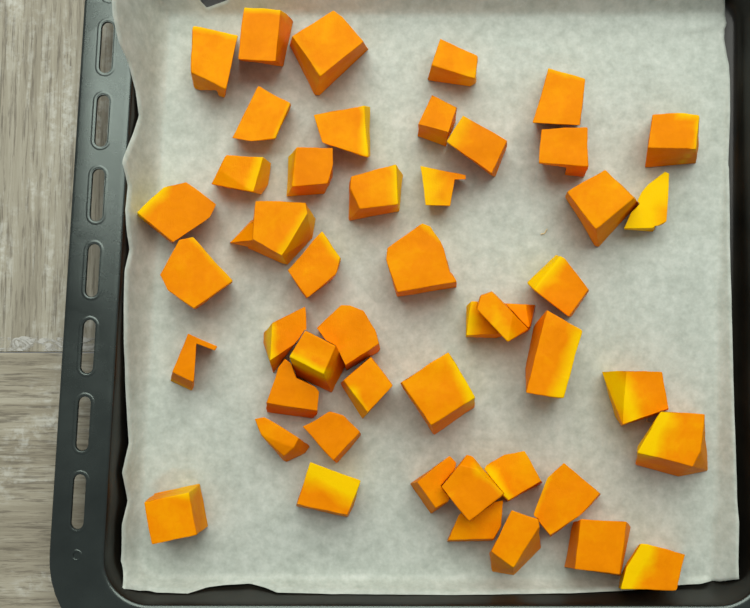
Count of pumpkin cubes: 47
